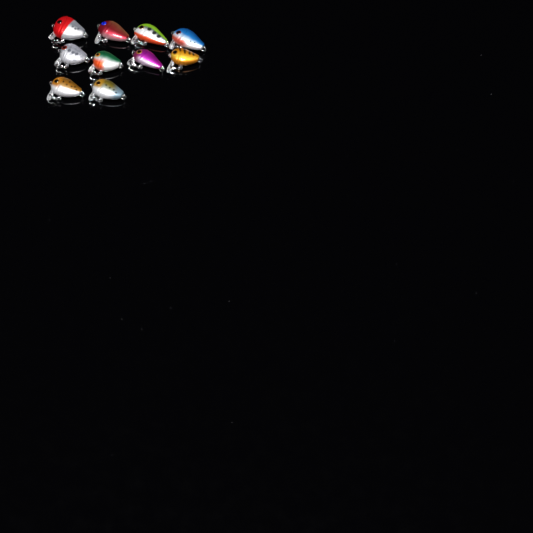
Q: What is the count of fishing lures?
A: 10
